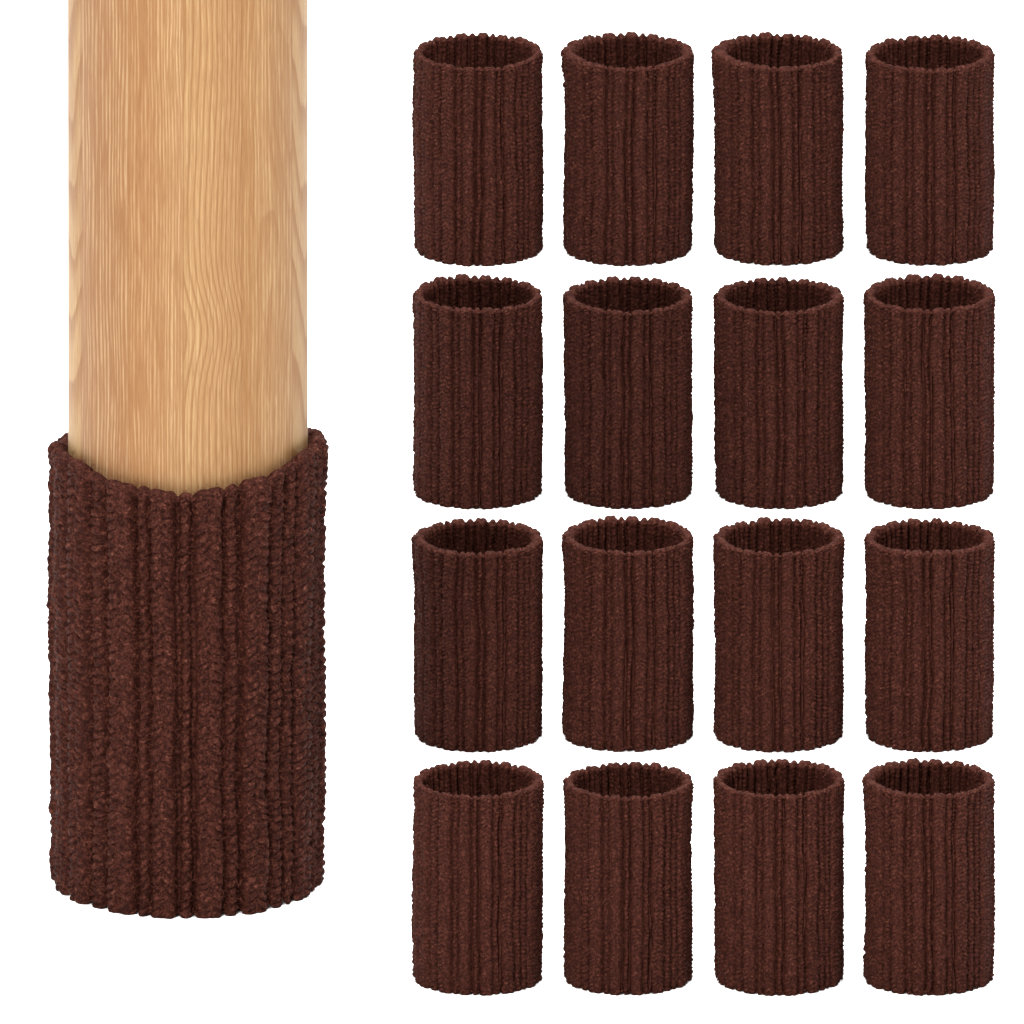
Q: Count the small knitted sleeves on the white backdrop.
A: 16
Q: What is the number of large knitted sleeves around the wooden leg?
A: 1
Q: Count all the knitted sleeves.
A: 17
